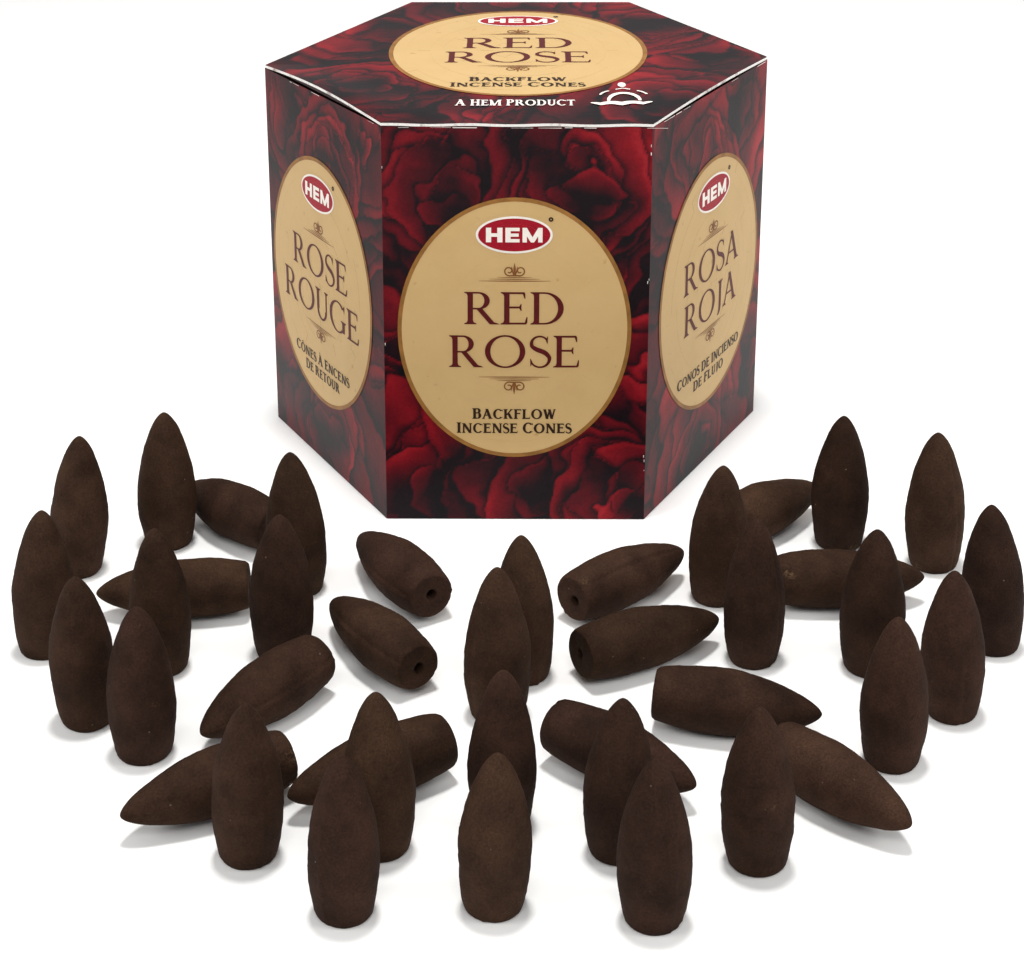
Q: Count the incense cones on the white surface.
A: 40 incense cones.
